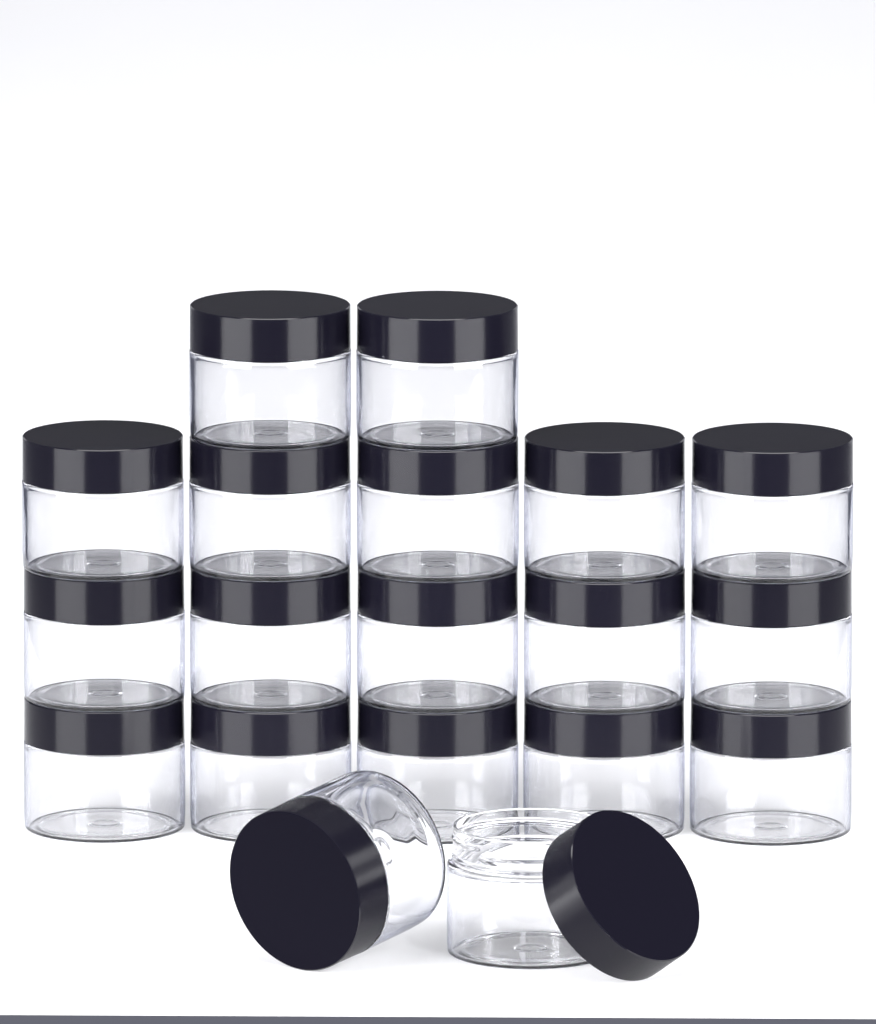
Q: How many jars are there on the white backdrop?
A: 19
